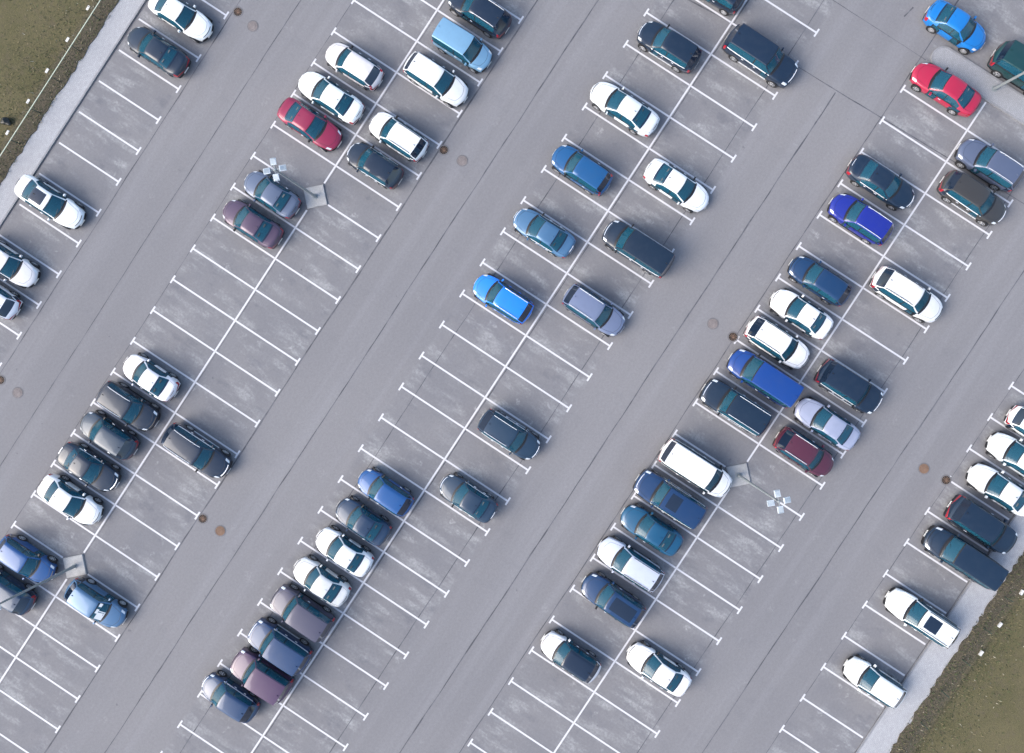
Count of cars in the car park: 74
